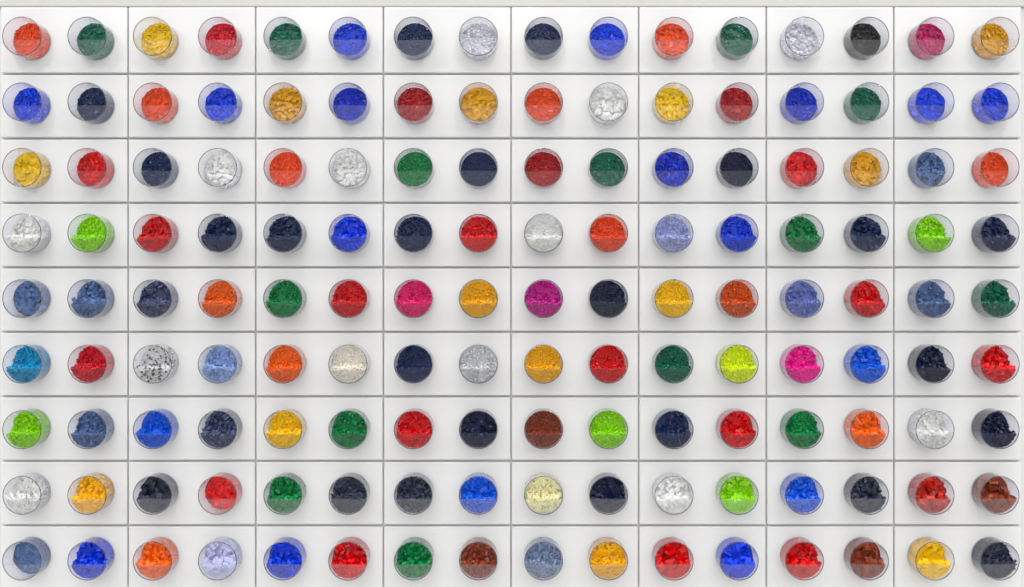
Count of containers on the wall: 144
